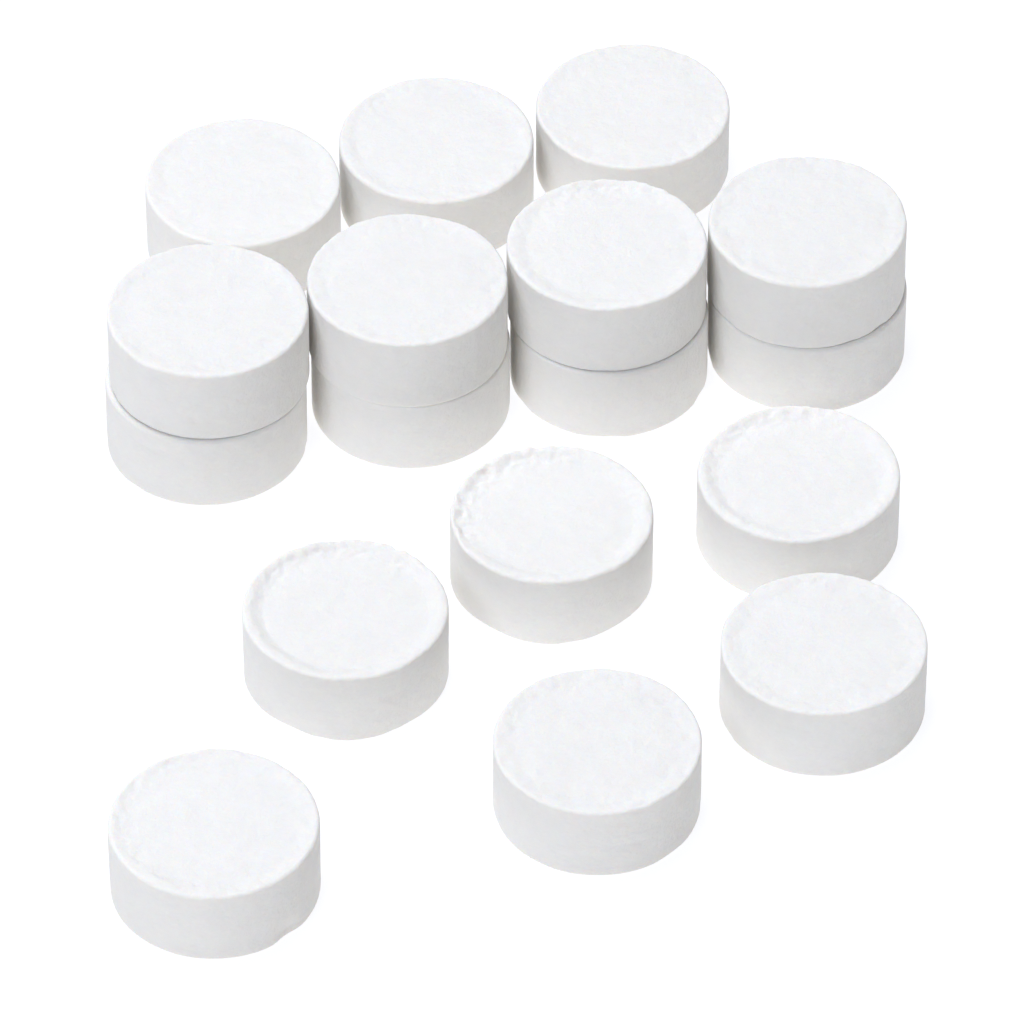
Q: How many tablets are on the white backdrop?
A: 17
